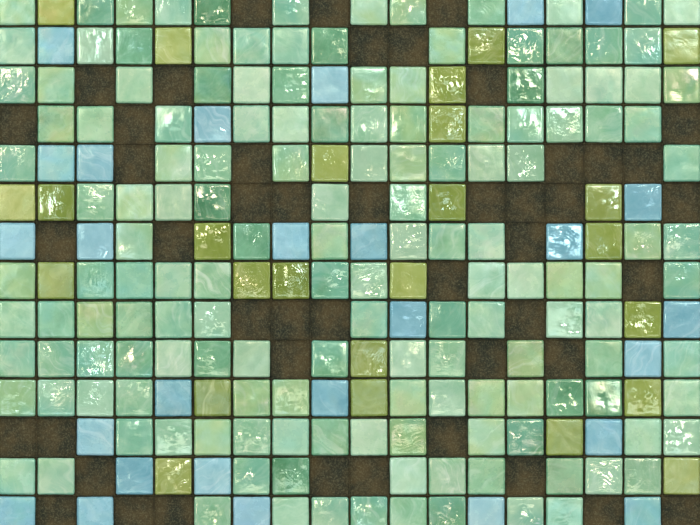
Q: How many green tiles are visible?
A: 153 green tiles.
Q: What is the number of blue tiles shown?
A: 27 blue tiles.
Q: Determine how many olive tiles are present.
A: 25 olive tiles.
